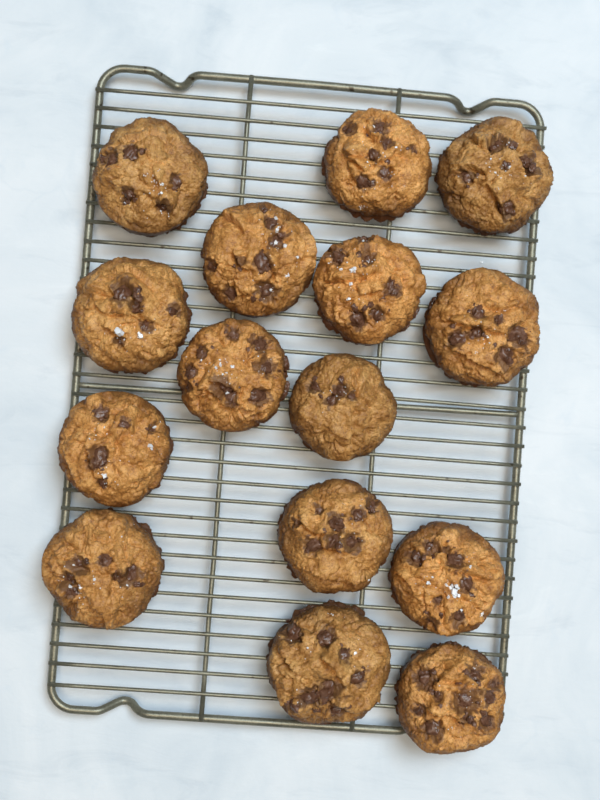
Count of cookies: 15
